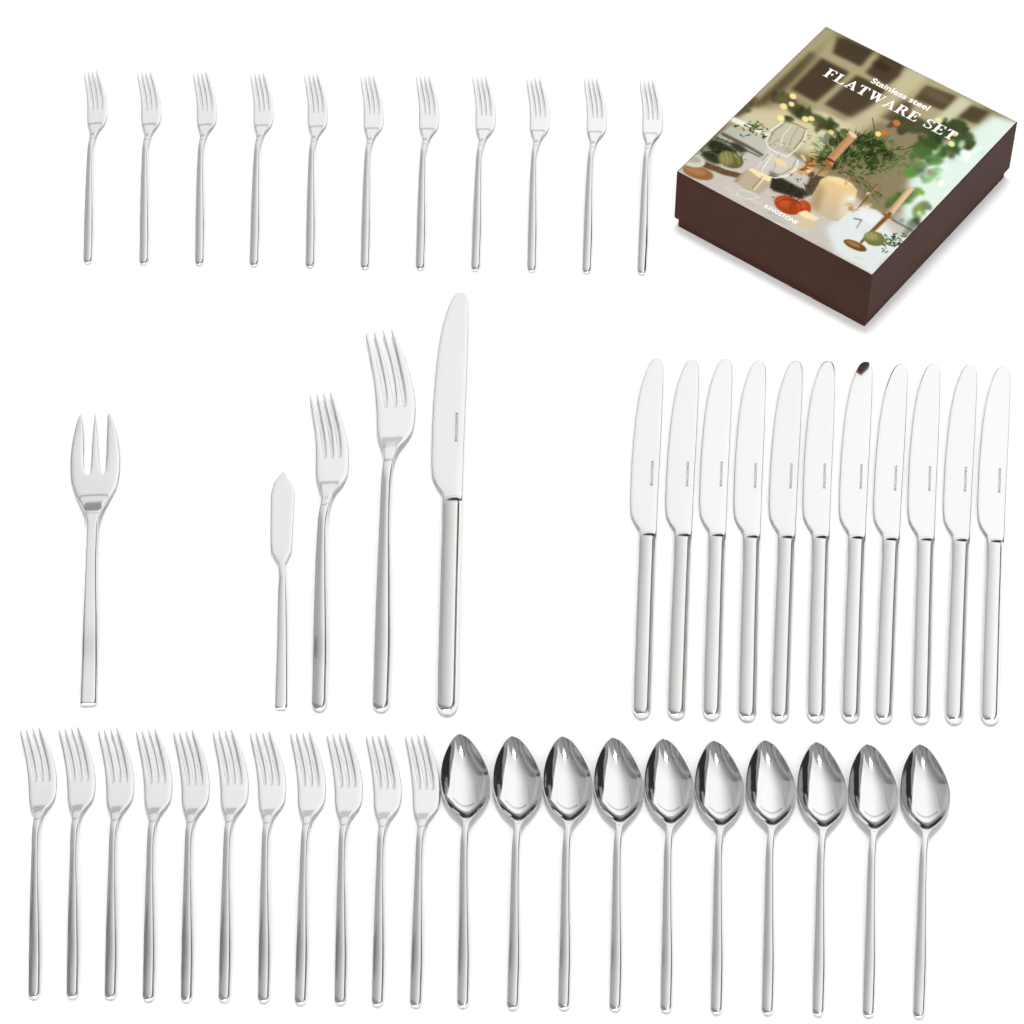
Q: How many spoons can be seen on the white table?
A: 10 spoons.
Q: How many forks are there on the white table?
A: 25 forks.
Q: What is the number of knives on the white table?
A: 13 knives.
